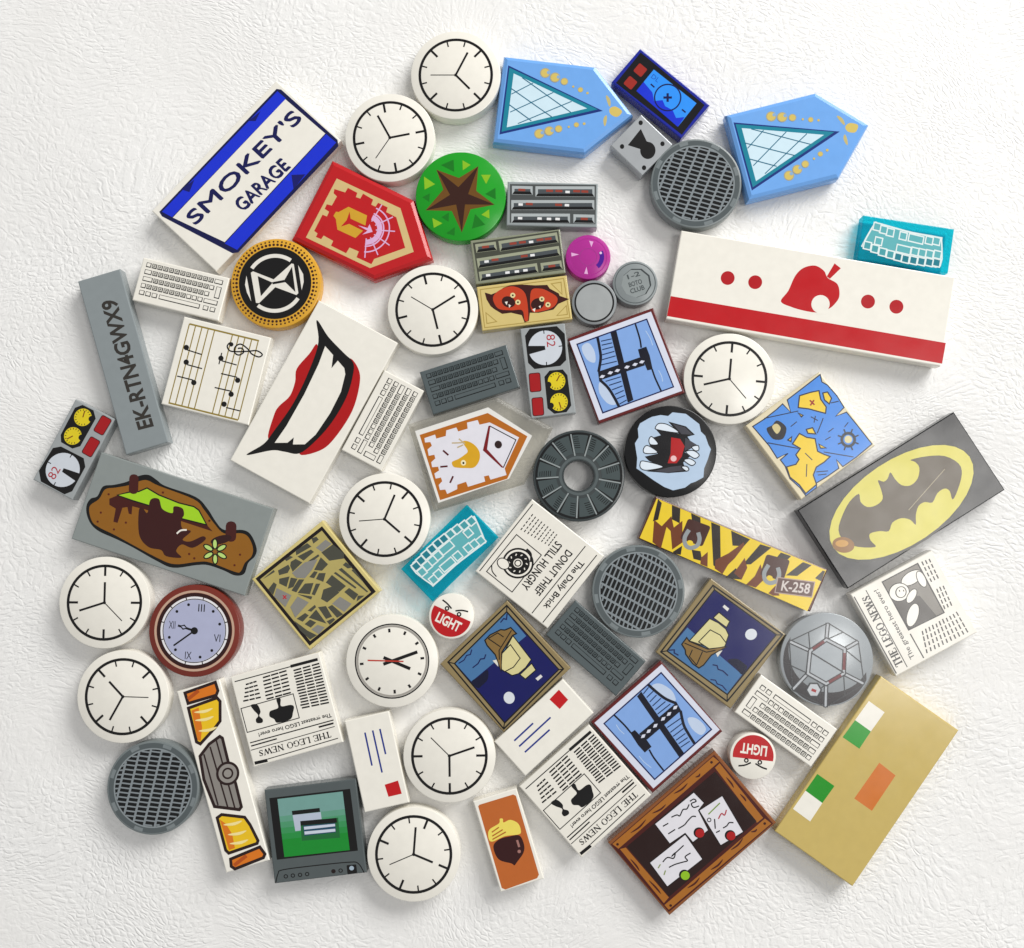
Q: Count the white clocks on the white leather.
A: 10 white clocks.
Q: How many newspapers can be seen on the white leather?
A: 4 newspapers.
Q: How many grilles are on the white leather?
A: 3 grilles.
